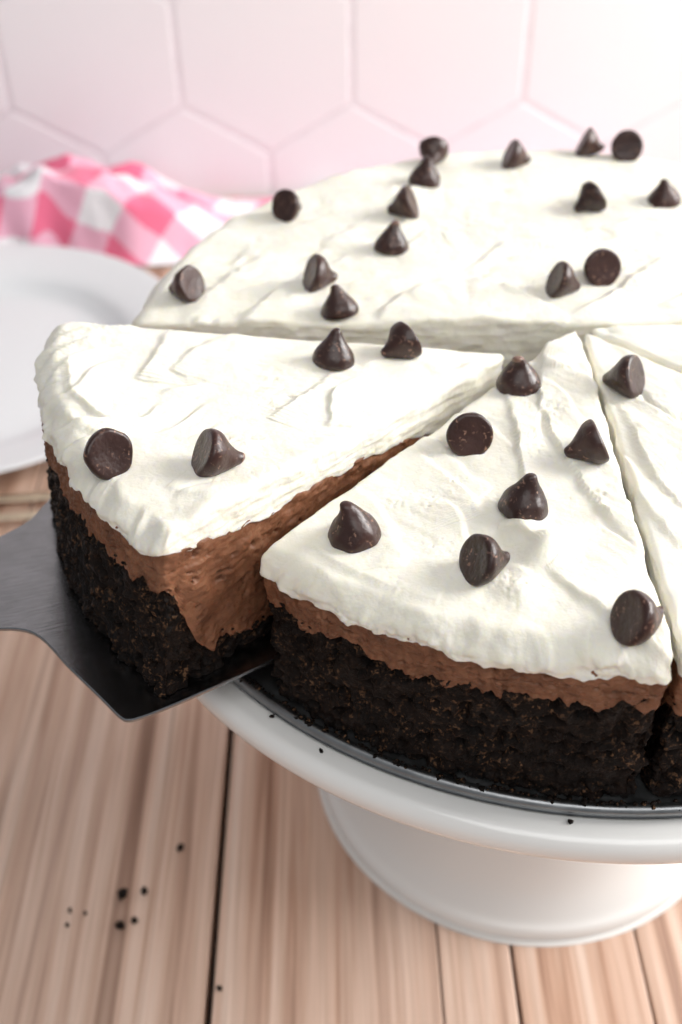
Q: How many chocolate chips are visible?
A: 27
